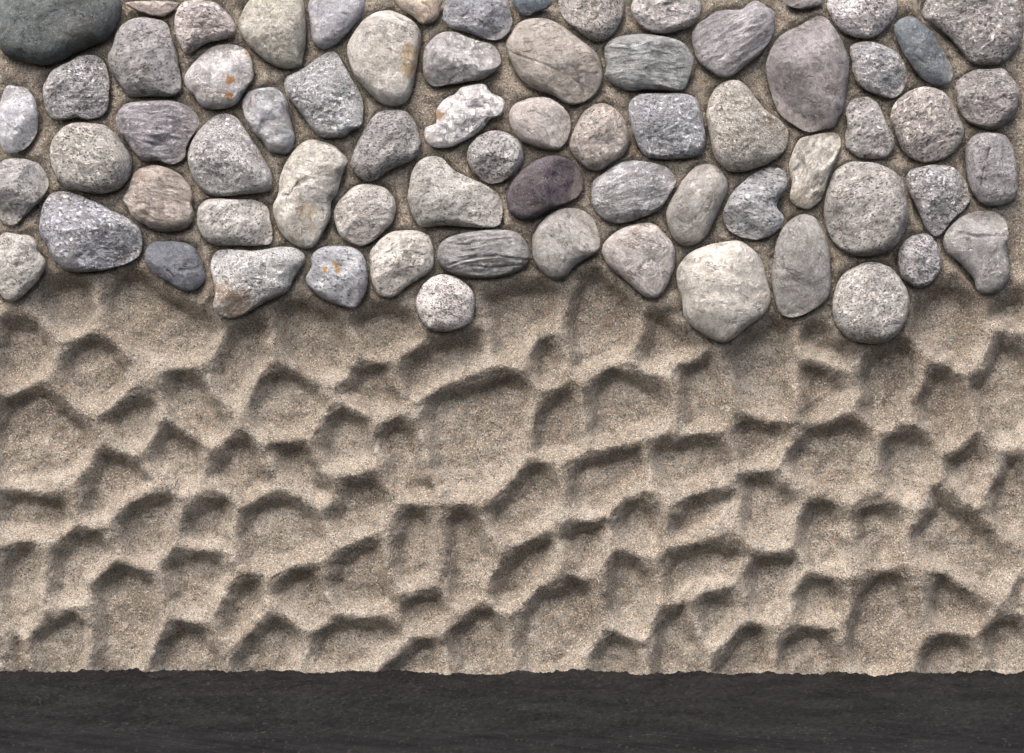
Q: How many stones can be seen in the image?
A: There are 69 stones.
